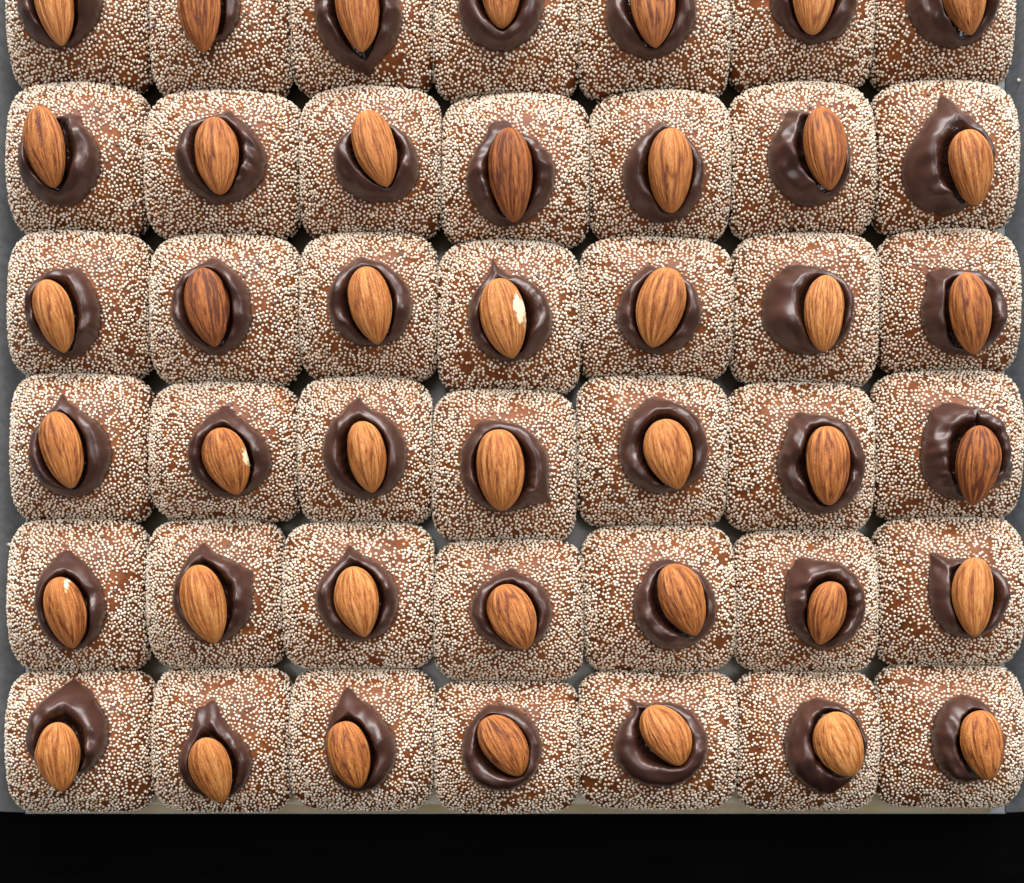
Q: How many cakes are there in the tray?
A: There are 42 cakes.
